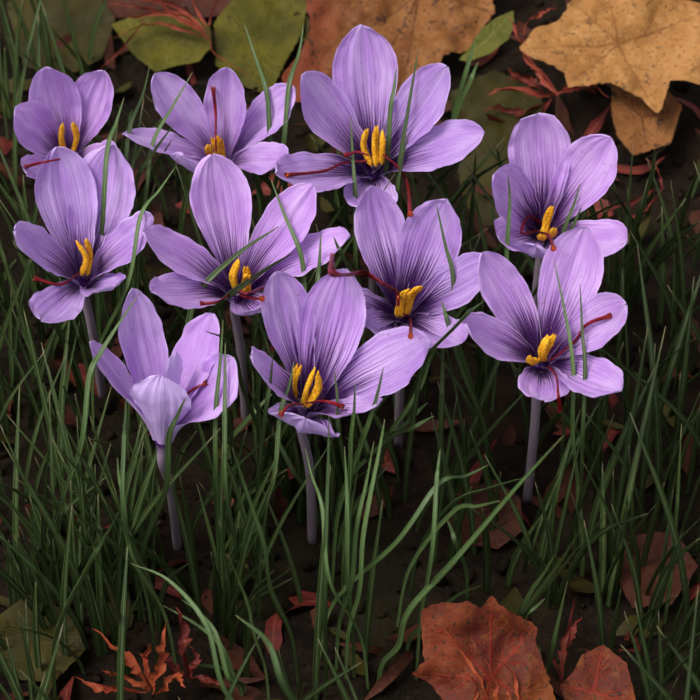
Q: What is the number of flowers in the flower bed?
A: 10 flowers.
